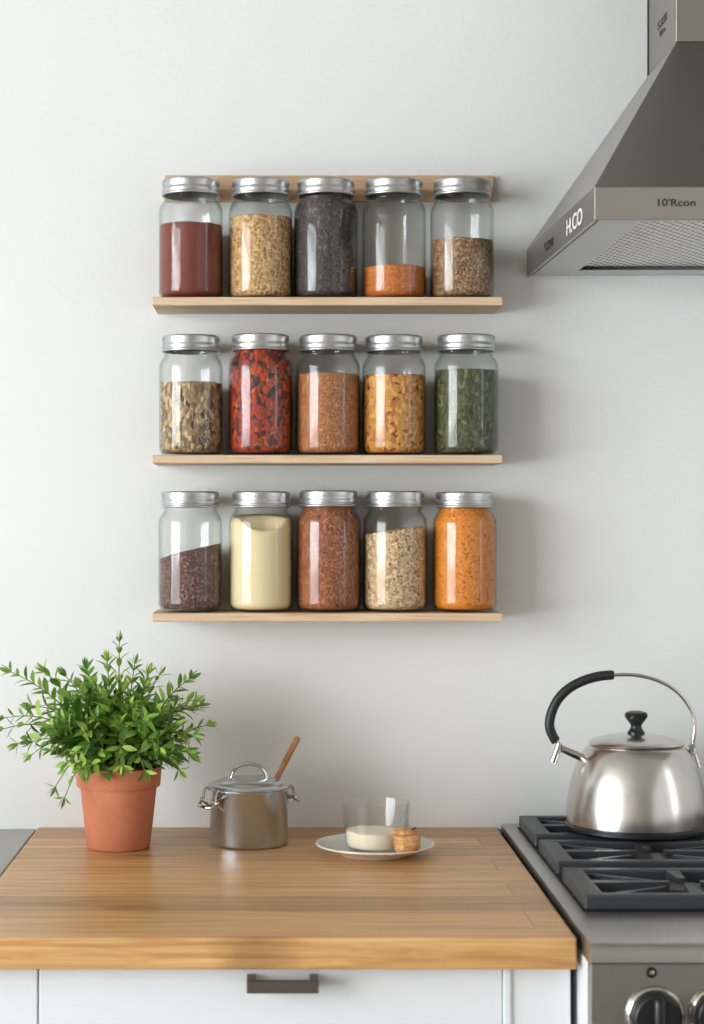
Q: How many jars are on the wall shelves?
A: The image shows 15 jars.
